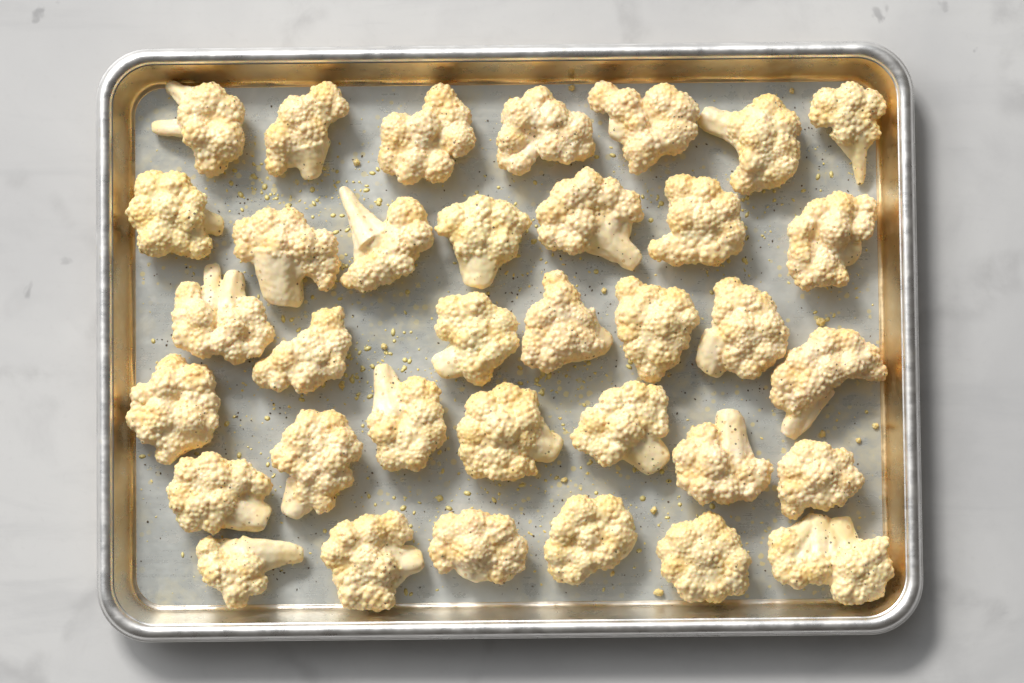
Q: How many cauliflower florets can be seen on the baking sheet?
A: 35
